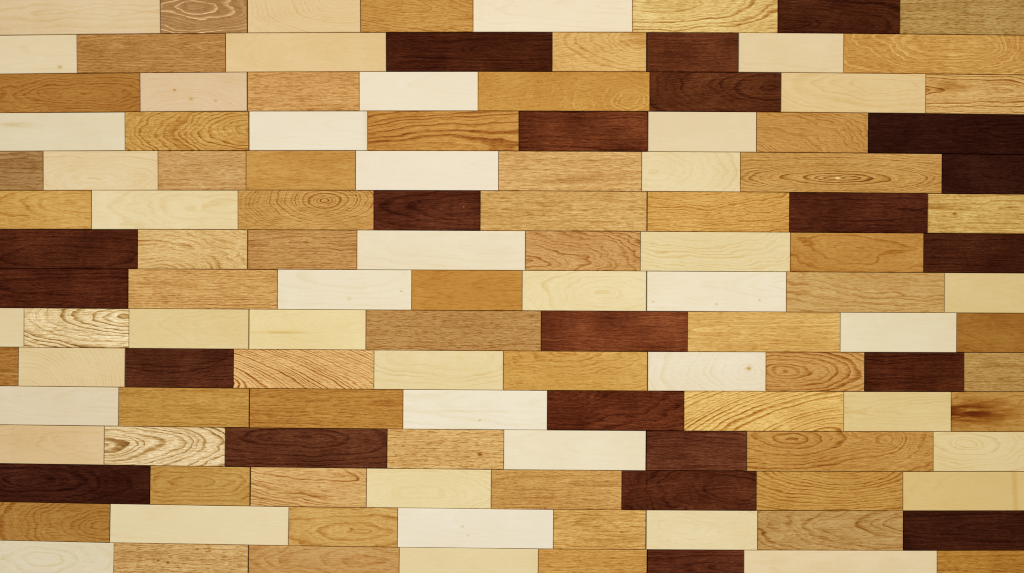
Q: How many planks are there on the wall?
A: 124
